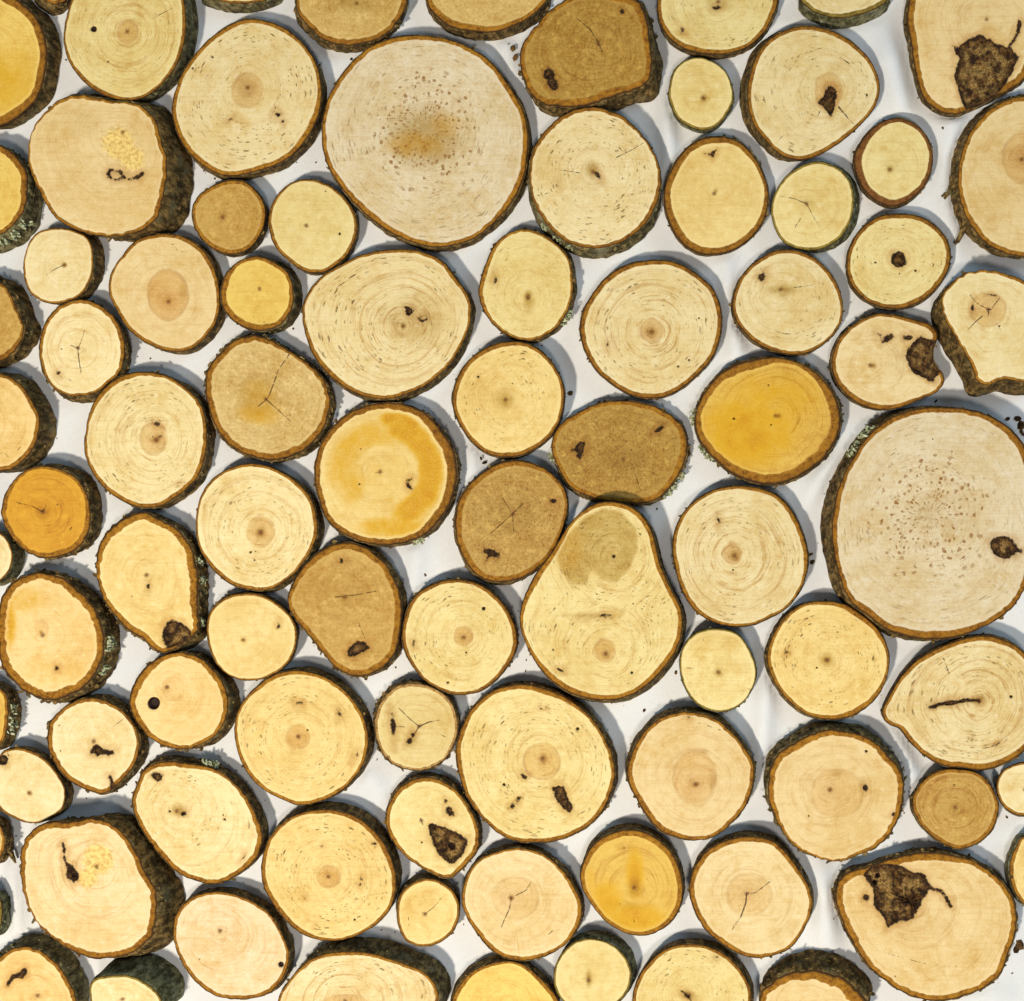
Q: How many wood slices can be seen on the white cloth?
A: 88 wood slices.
